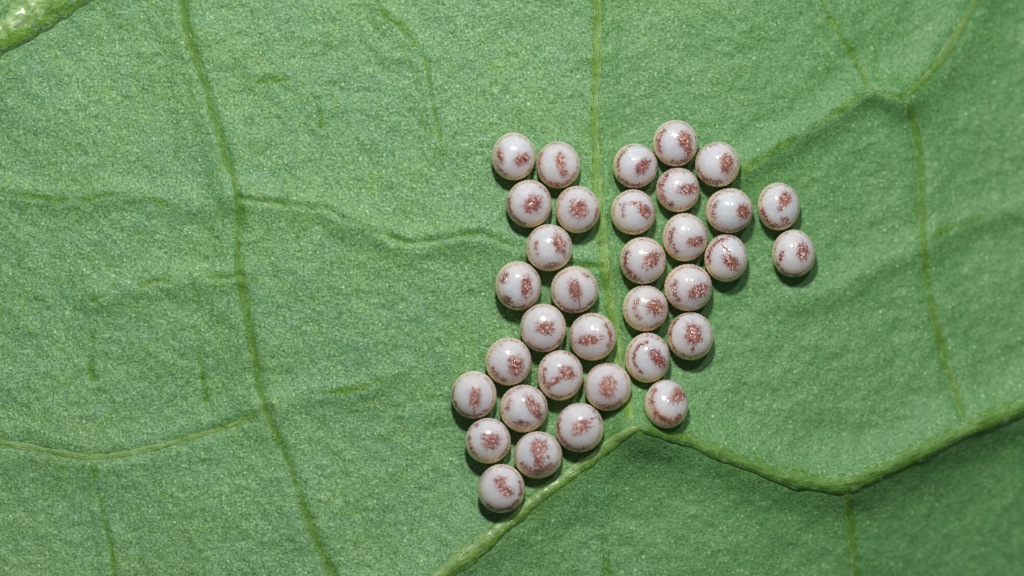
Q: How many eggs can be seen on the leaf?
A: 34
